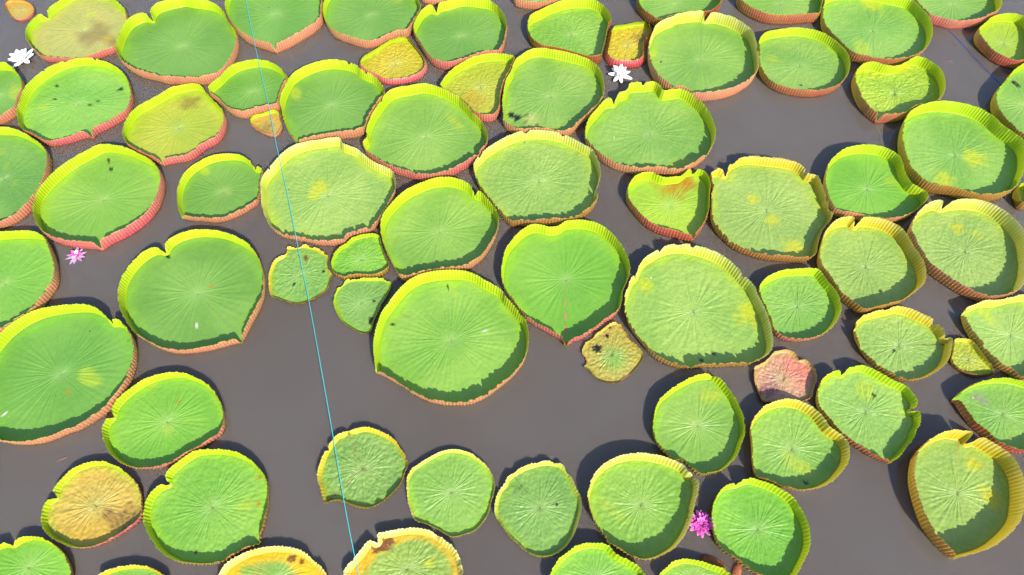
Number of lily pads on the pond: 77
